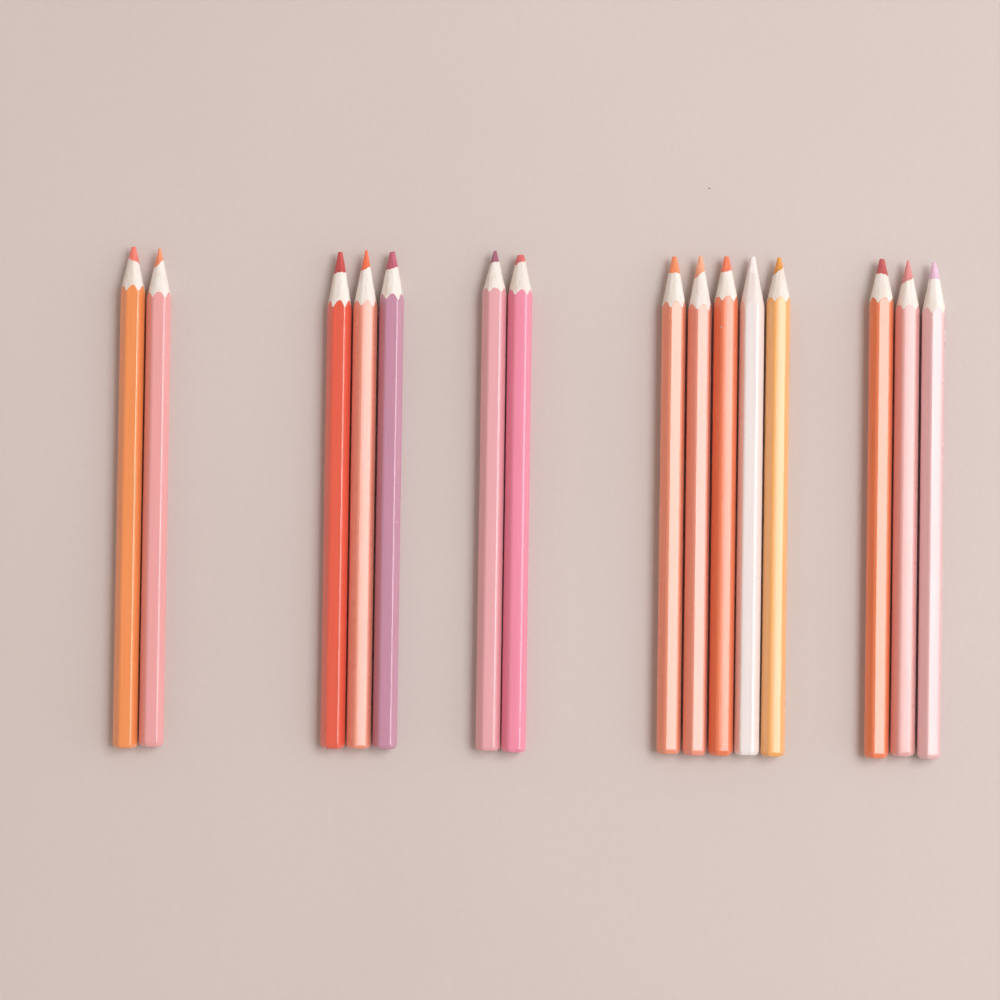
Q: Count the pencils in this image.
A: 15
